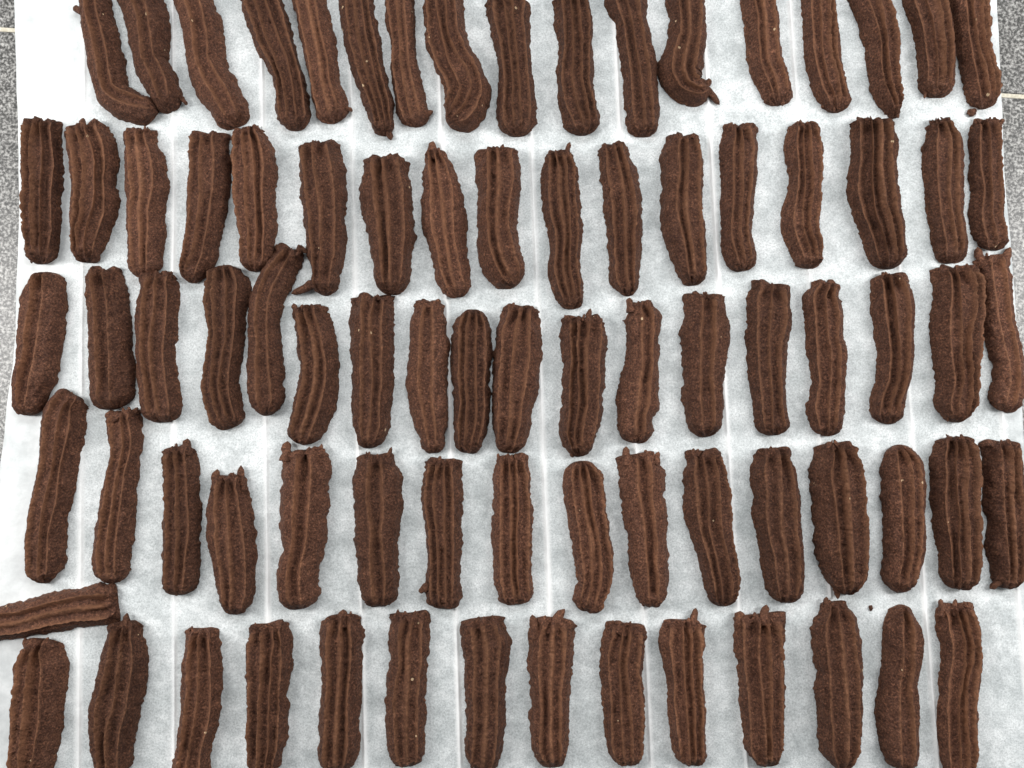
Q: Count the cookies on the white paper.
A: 83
